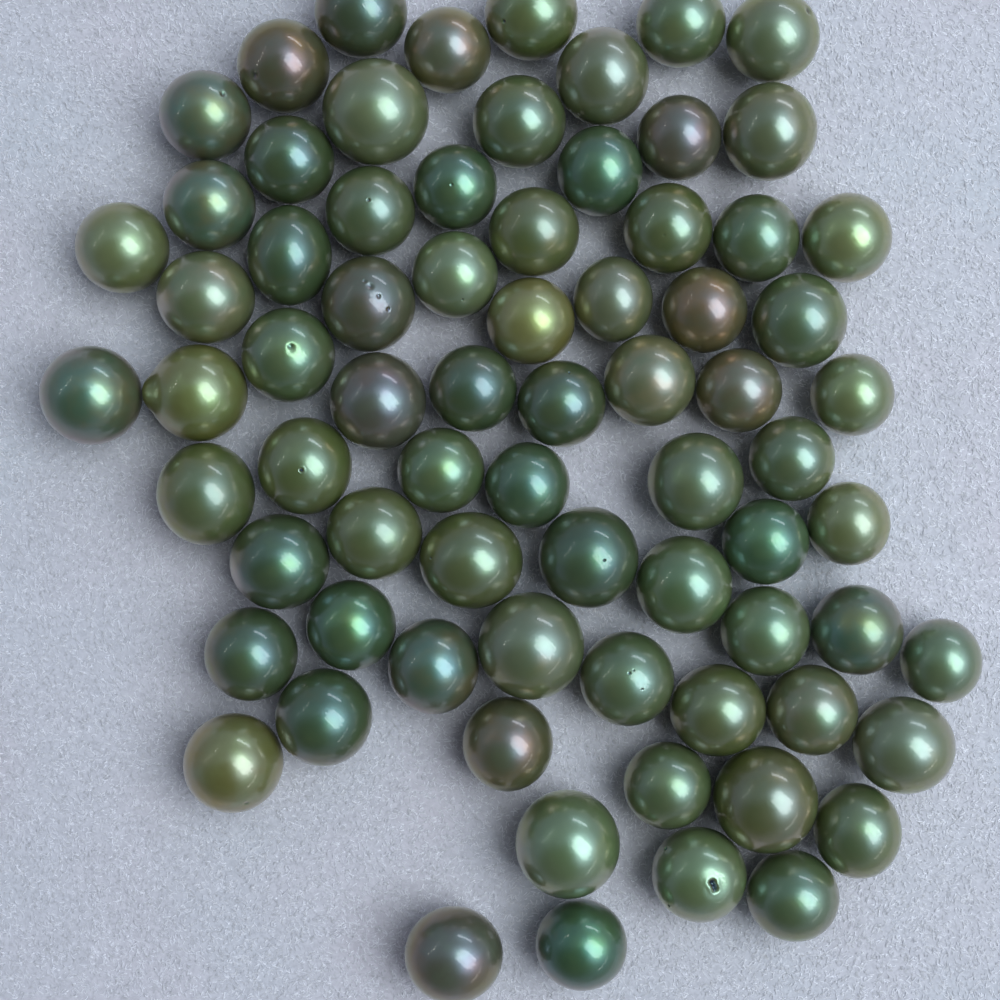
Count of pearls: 74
